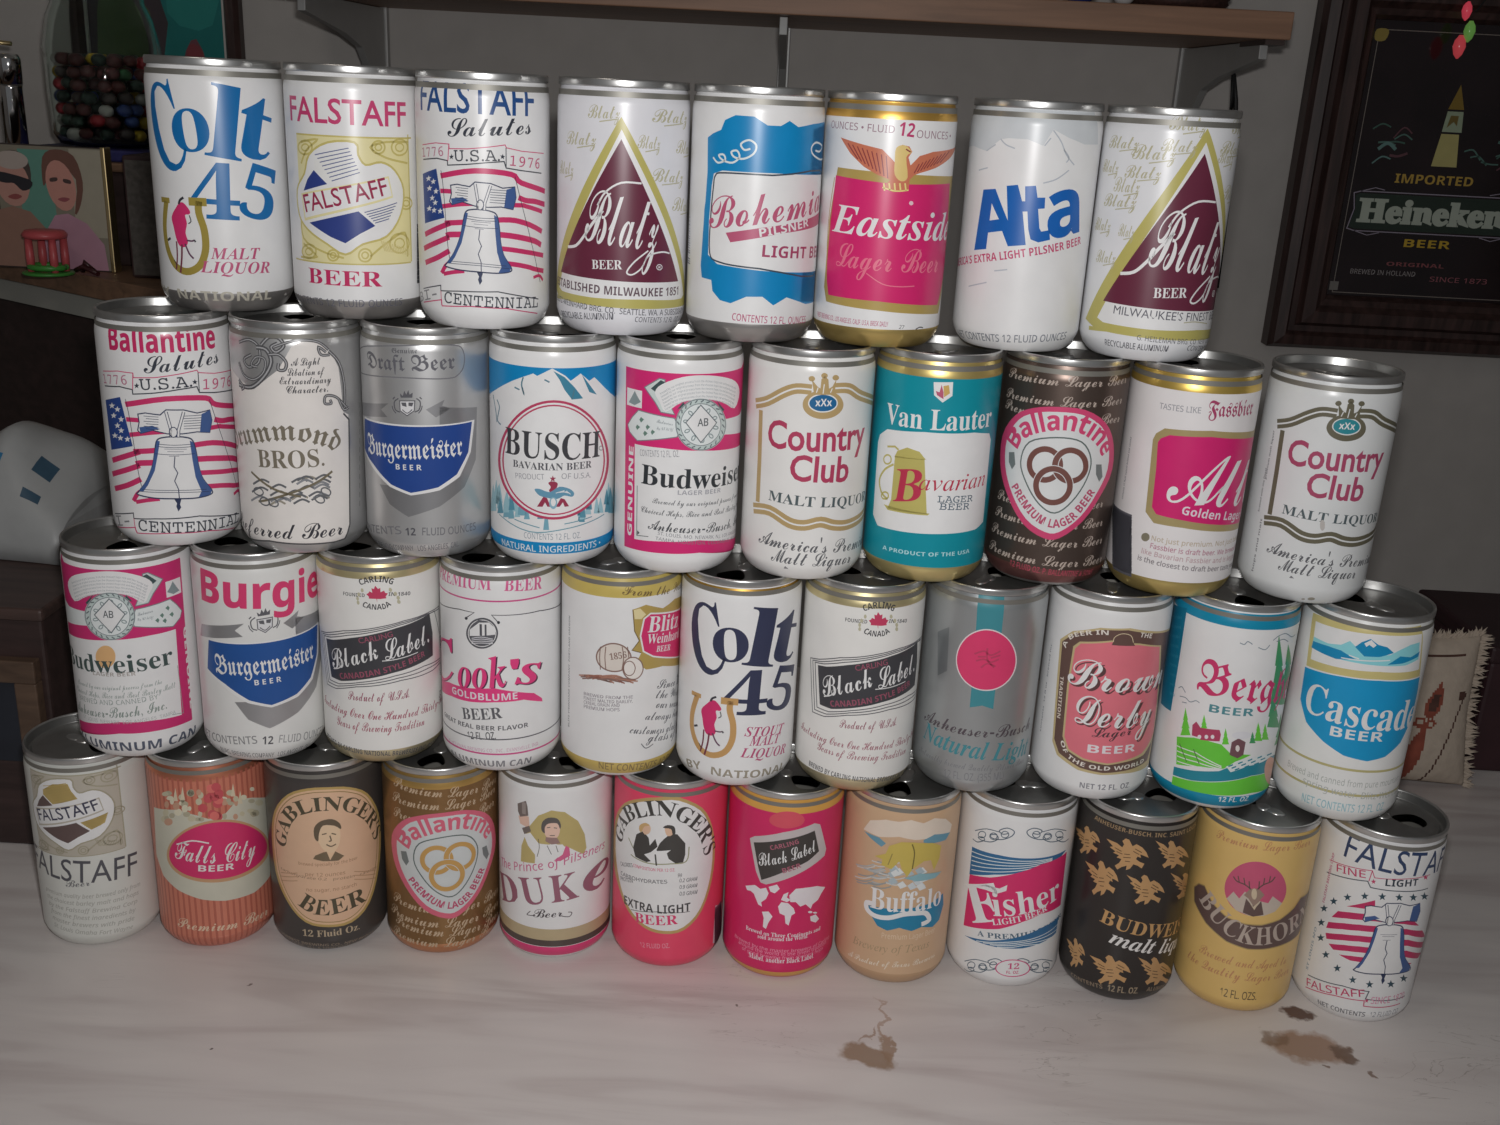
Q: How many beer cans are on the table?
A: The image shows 41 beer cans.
